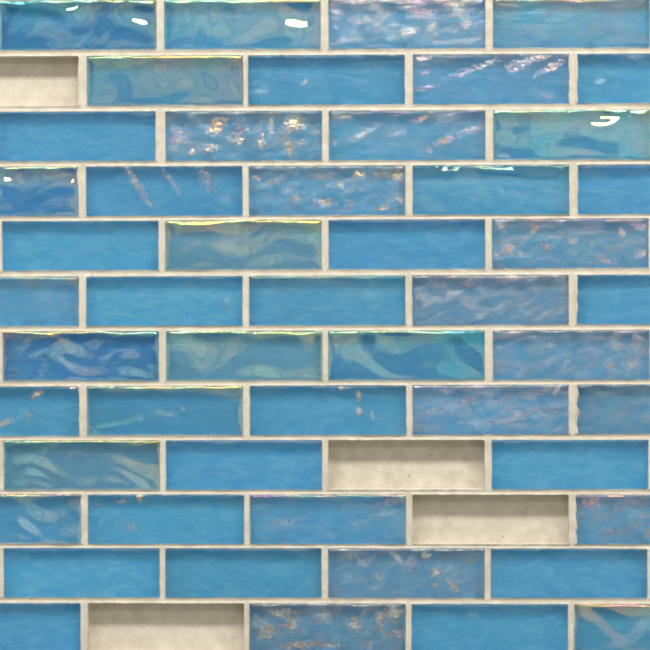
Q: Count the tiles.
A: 50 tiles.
